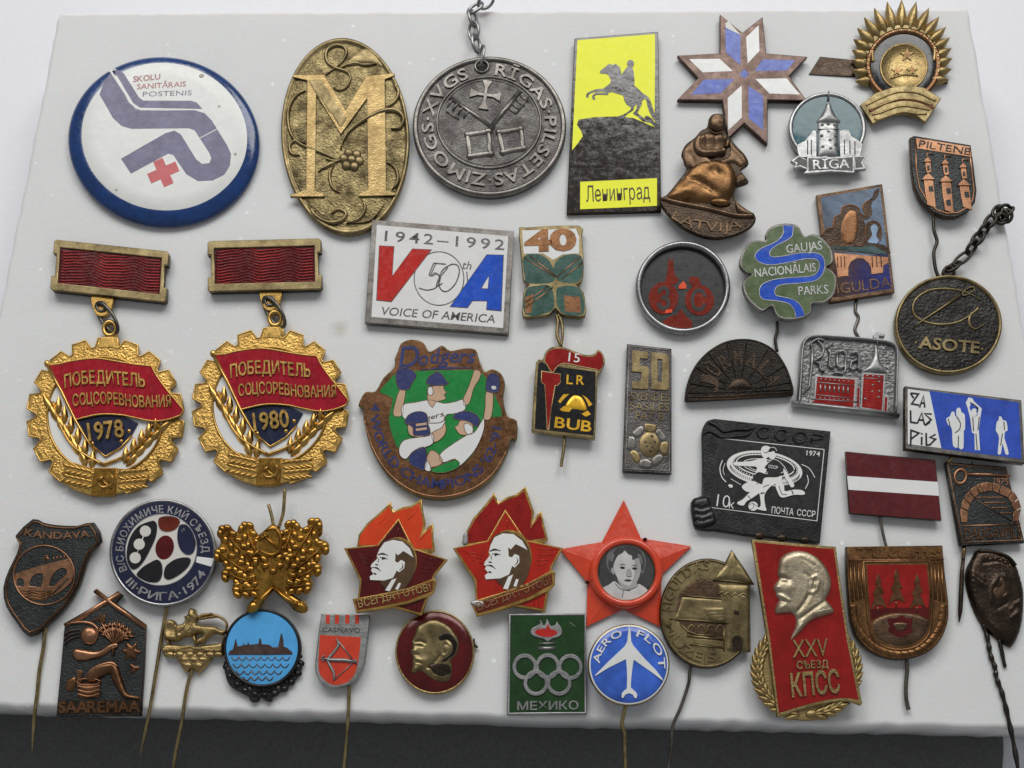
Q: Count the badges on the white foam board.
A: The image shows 43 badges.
